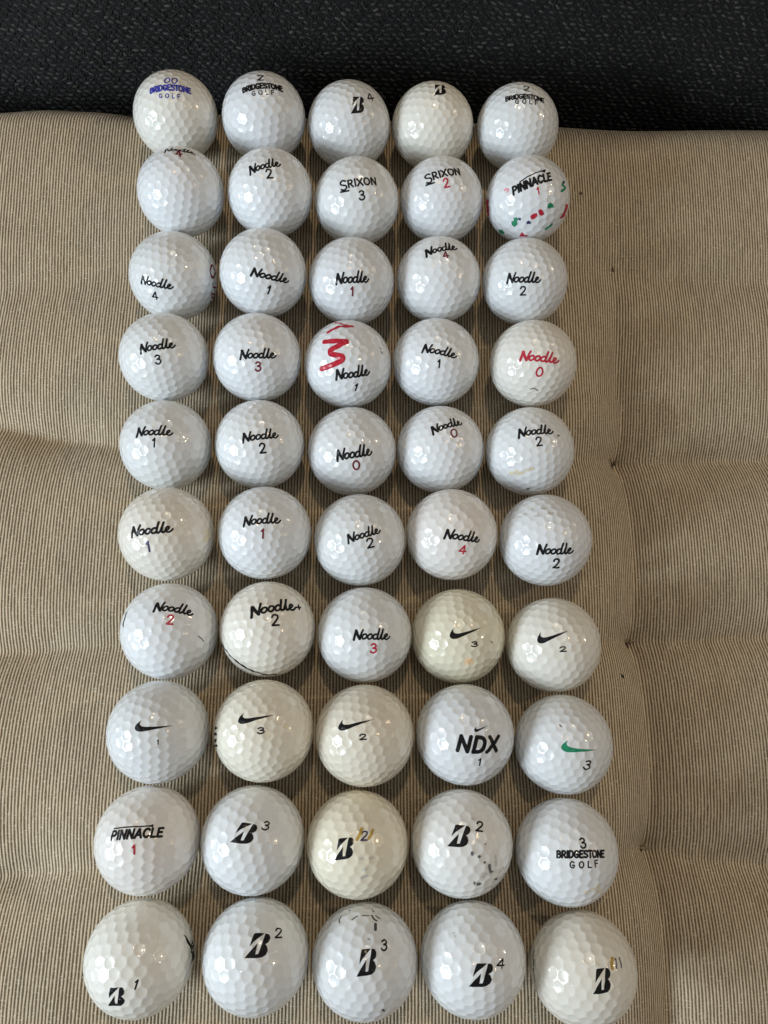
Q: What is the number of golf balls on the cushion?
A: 50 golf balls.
